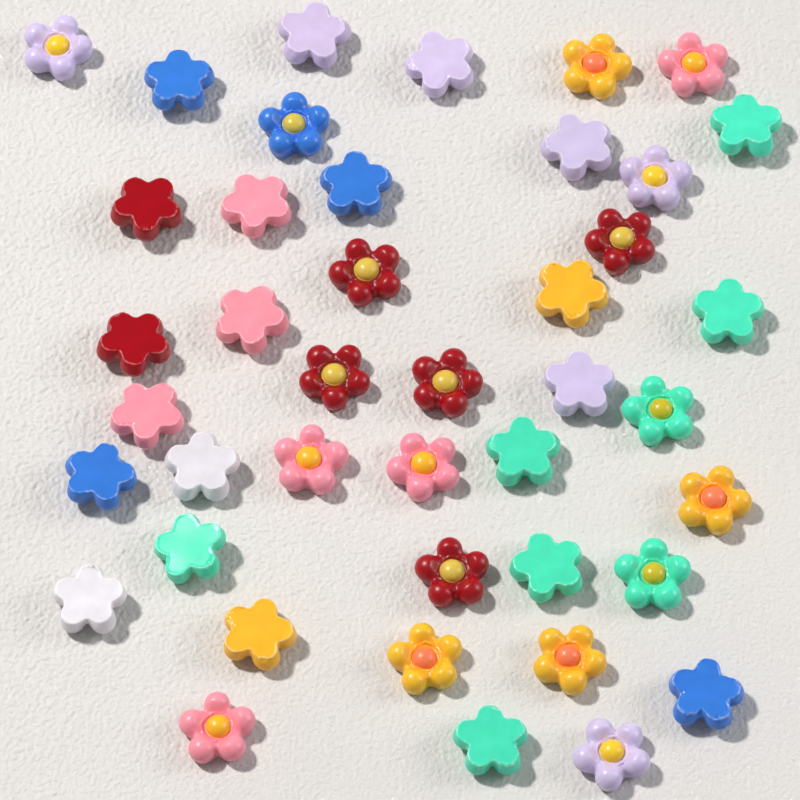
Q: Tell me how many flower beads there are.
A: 42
